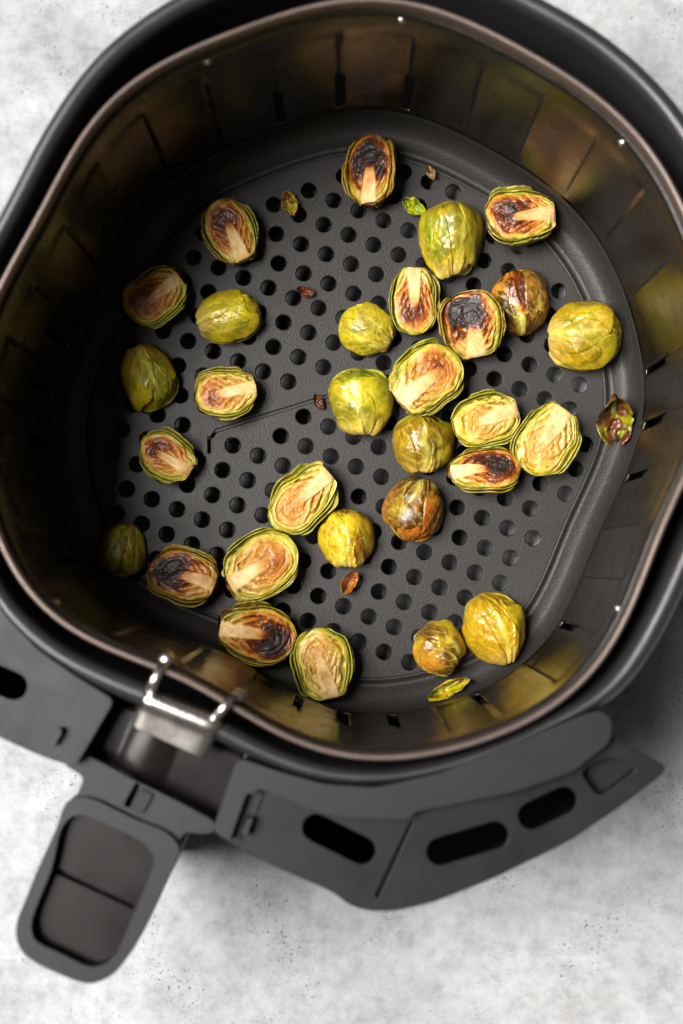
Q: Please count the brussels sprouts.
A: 30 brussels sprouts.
